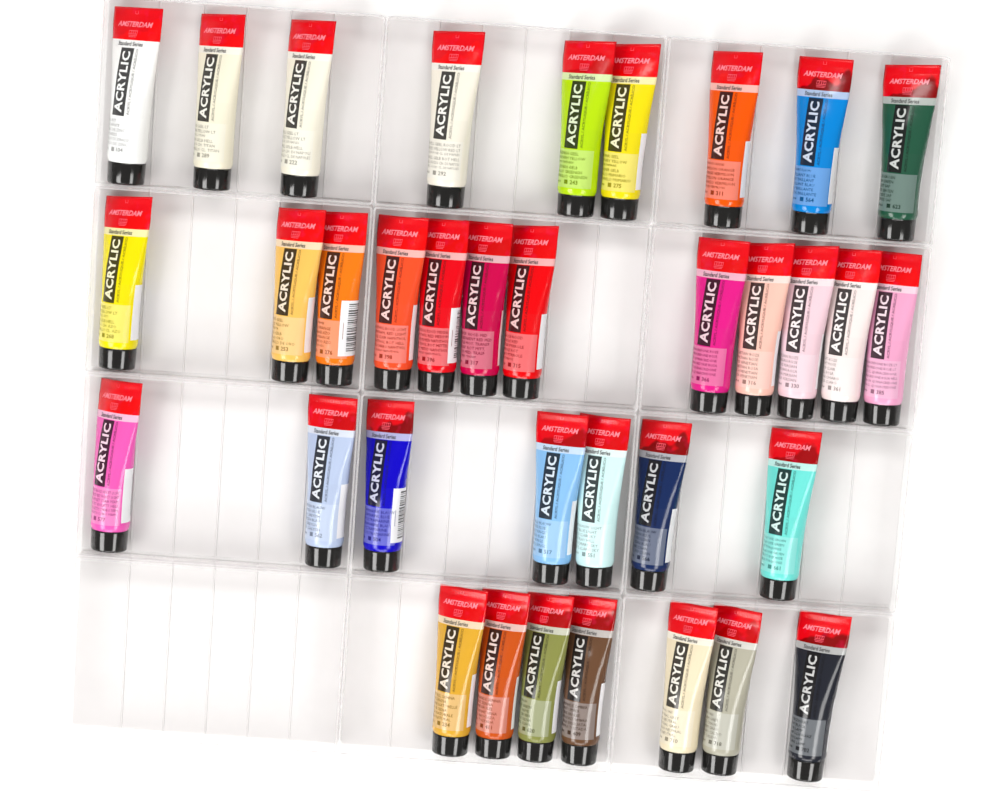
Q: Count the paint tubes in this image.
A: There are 35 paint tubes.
